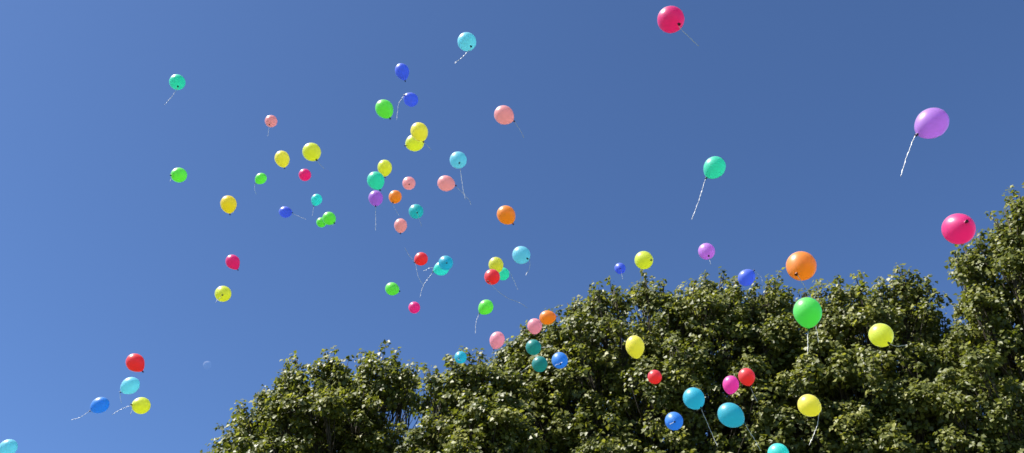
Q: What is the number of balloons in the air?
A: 73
